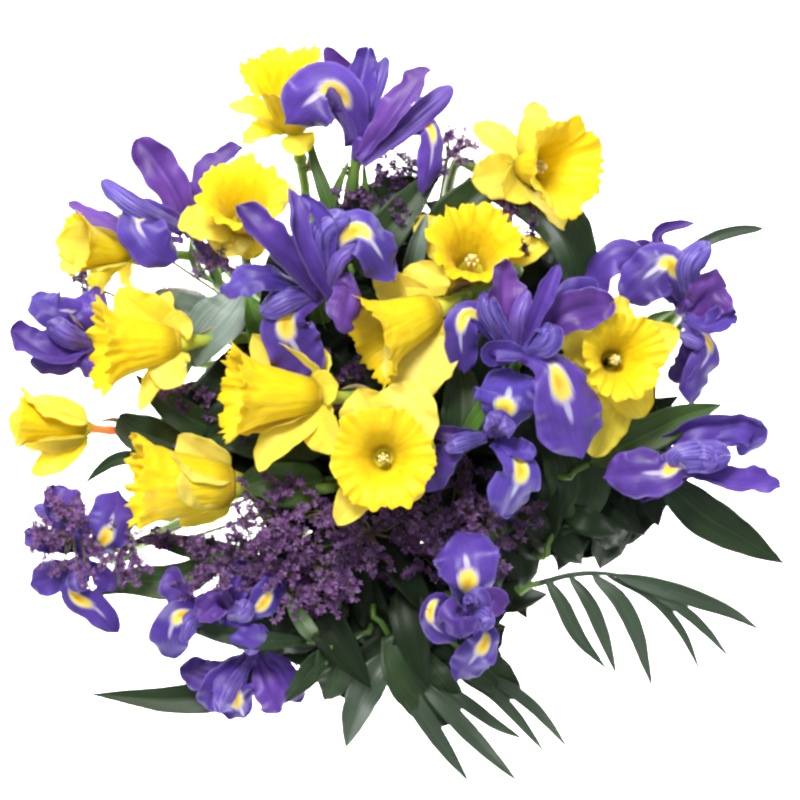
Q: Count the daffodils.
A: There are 12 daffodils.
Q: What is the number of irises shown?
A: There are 12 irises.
